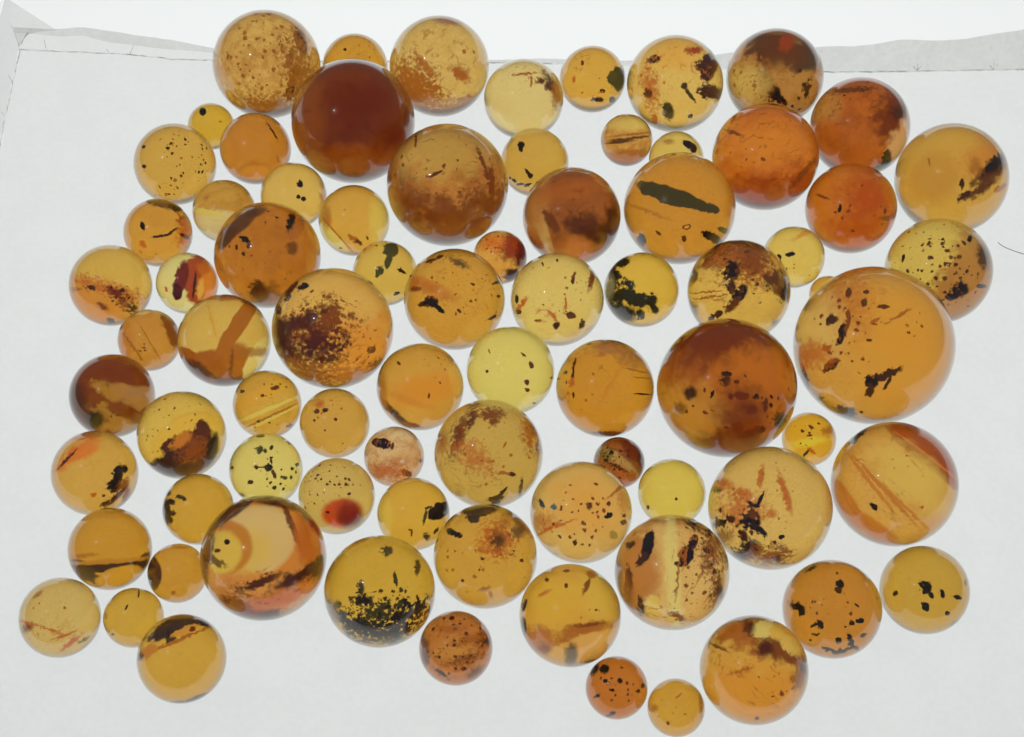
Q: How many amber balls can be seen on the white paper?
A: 78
